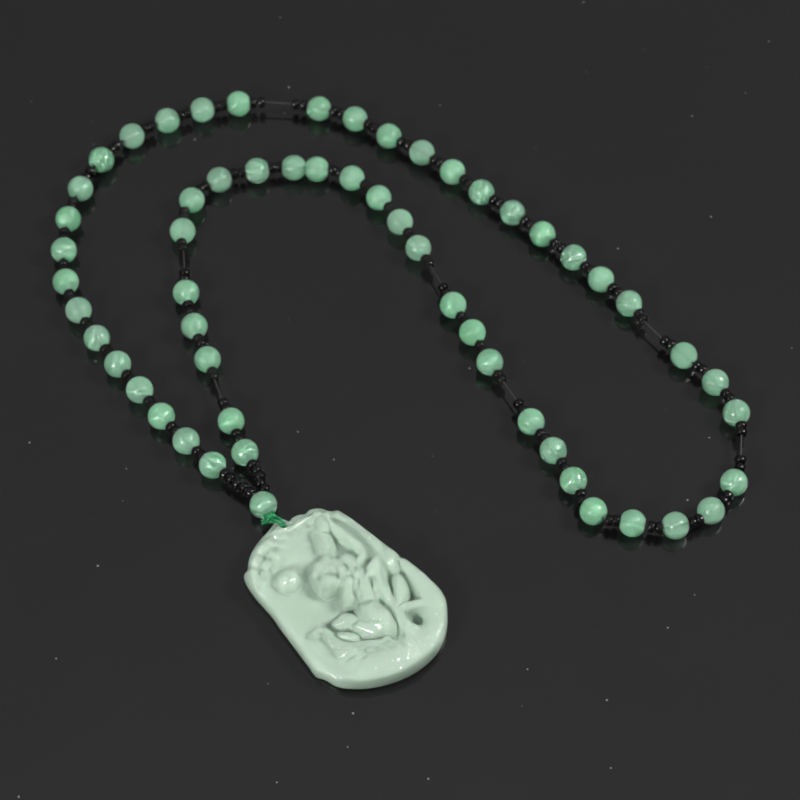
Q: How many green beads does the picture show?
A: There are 57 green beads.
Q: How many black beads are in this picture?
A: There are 132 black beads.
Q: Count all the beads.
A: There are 189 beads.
